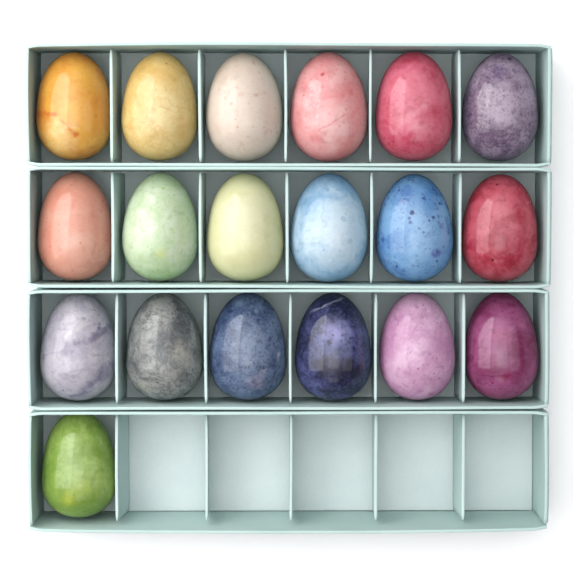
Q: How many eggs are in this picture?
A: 19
